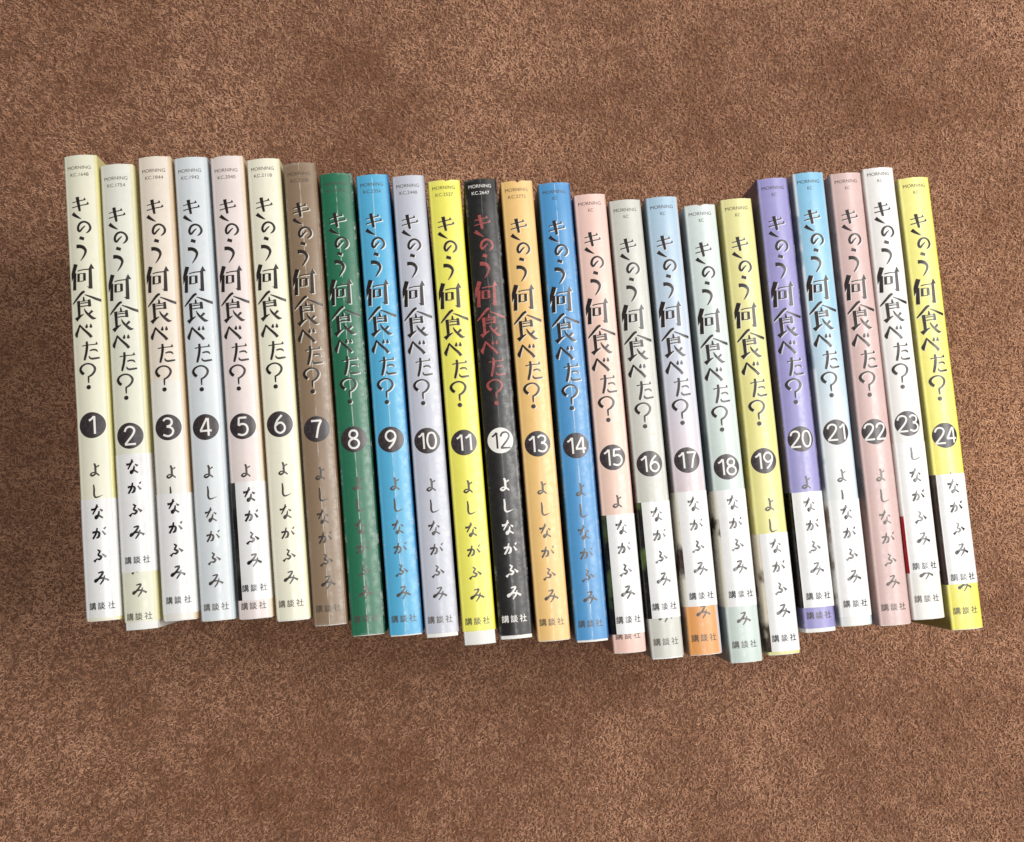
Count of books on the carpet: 24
